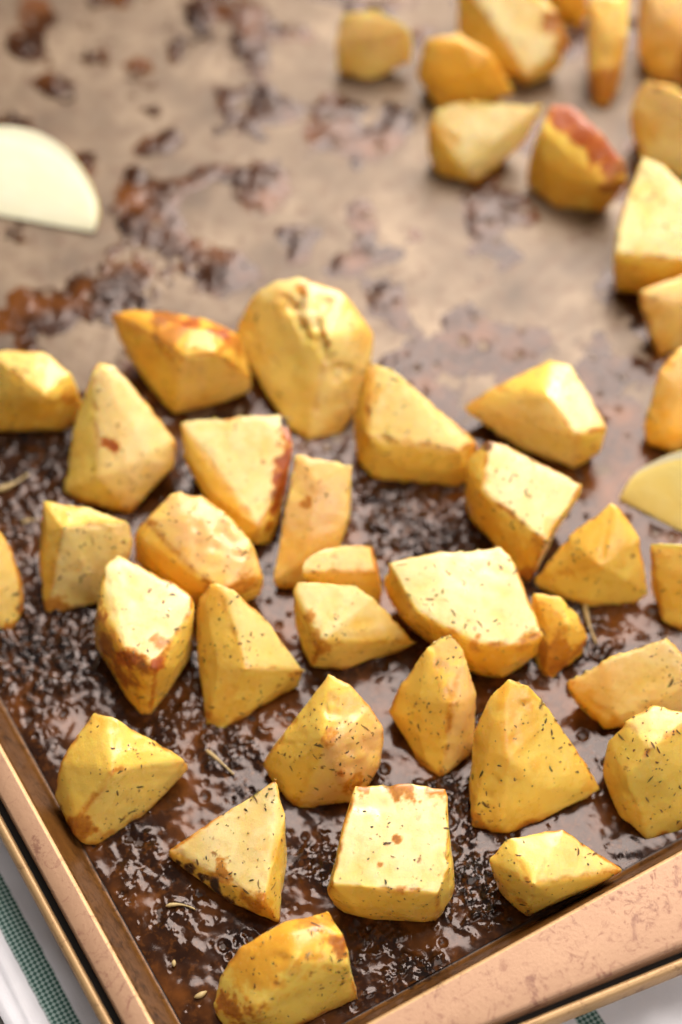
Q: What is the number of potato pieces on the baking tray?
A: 42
